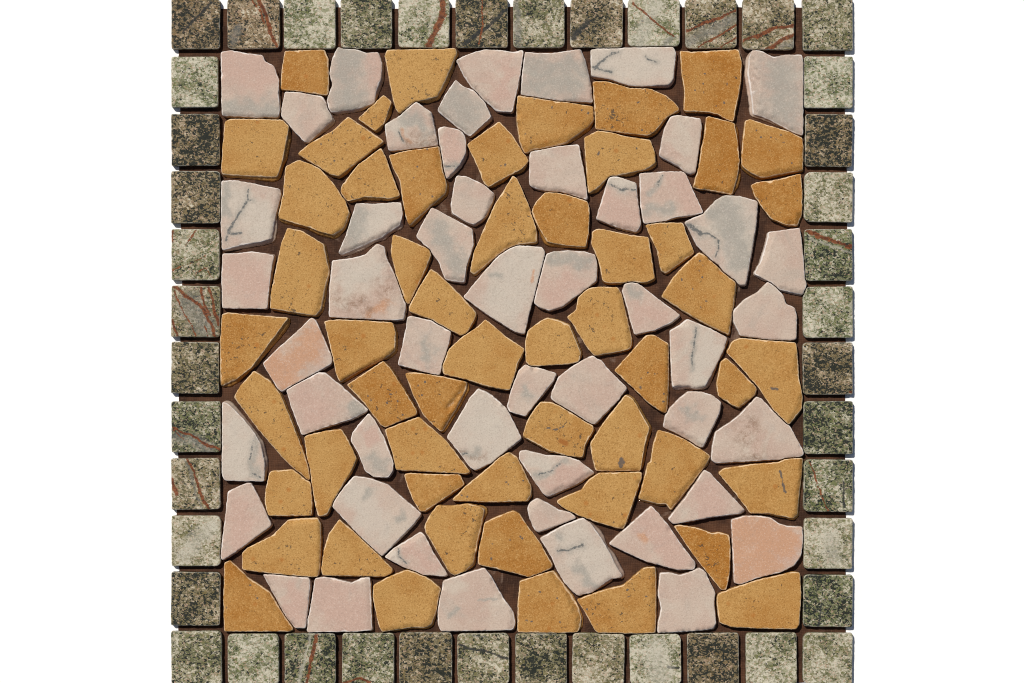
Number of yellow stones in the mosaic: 55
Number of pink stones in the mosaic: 50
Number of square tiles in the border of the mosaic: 44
